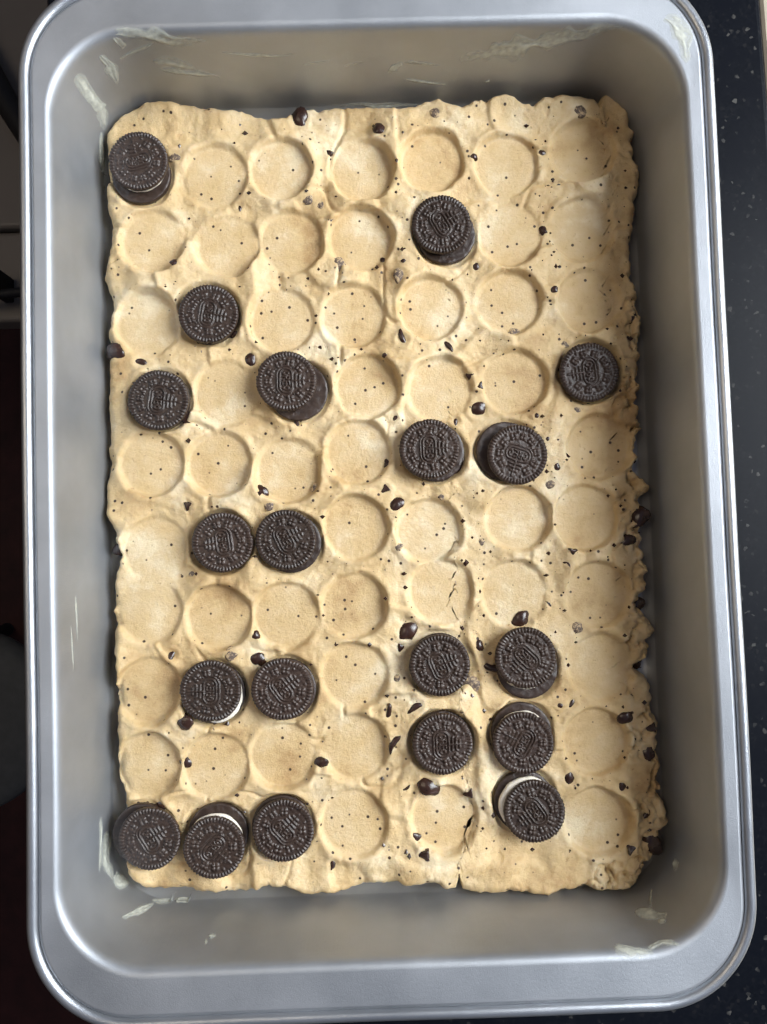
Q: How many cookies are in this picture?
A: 20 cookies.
